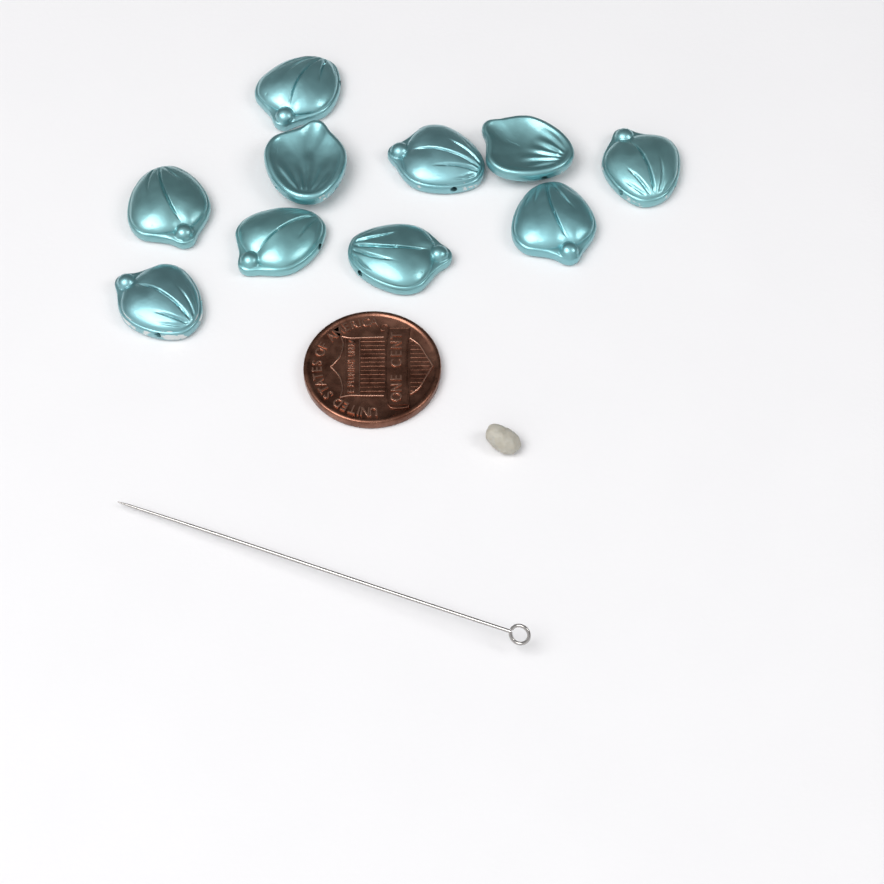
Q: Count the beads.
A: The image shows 10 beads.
